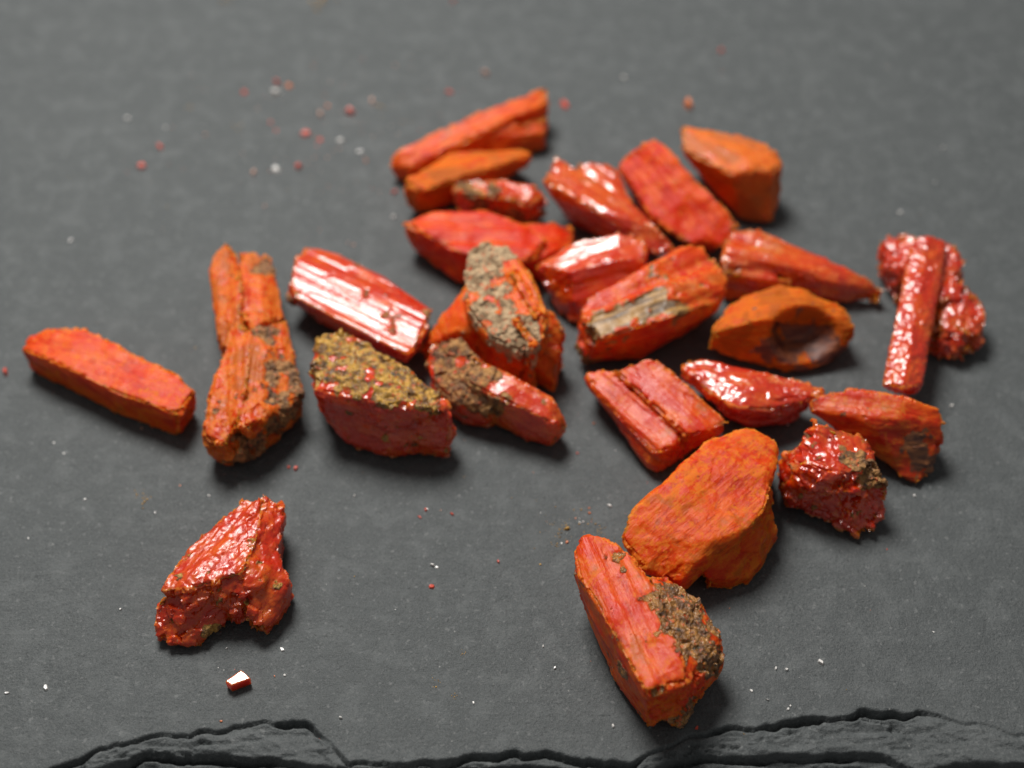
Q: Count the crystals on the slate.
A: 26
